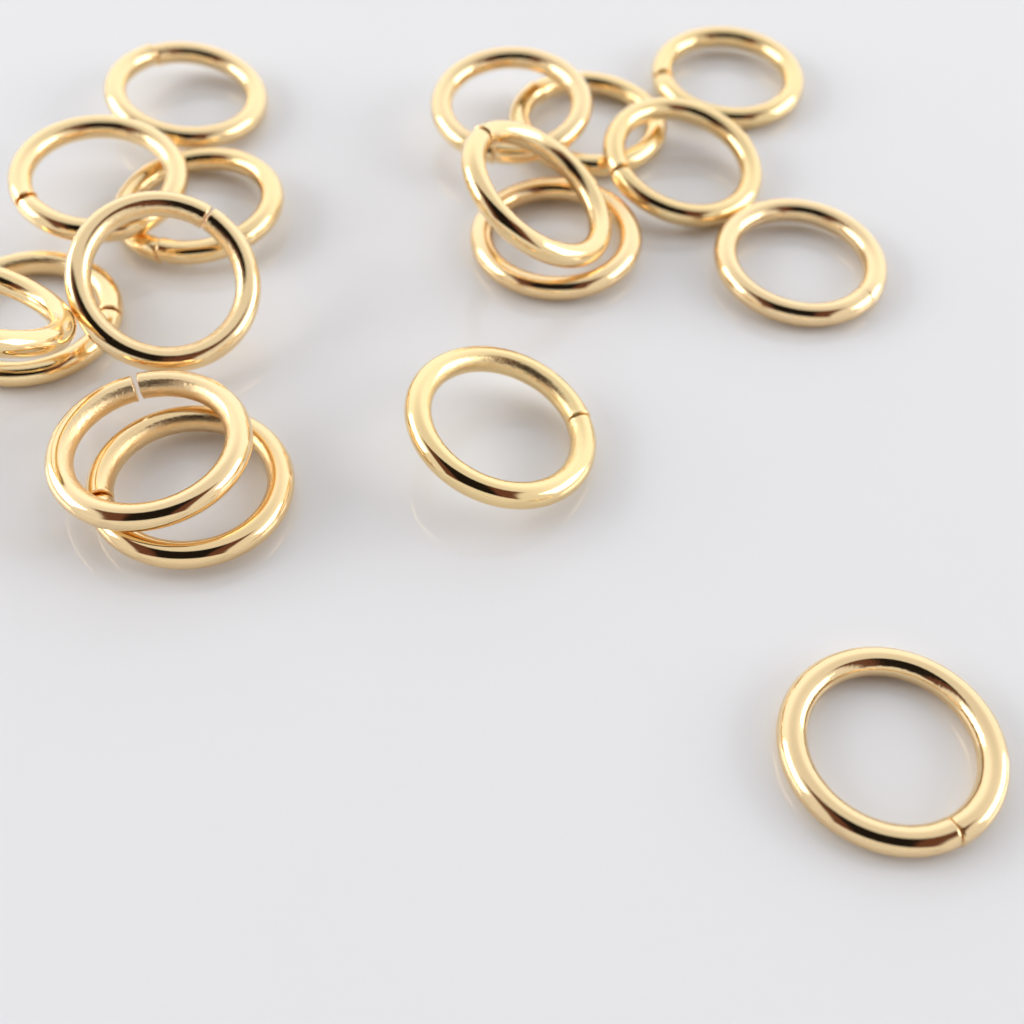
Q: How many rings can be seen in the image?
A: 17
